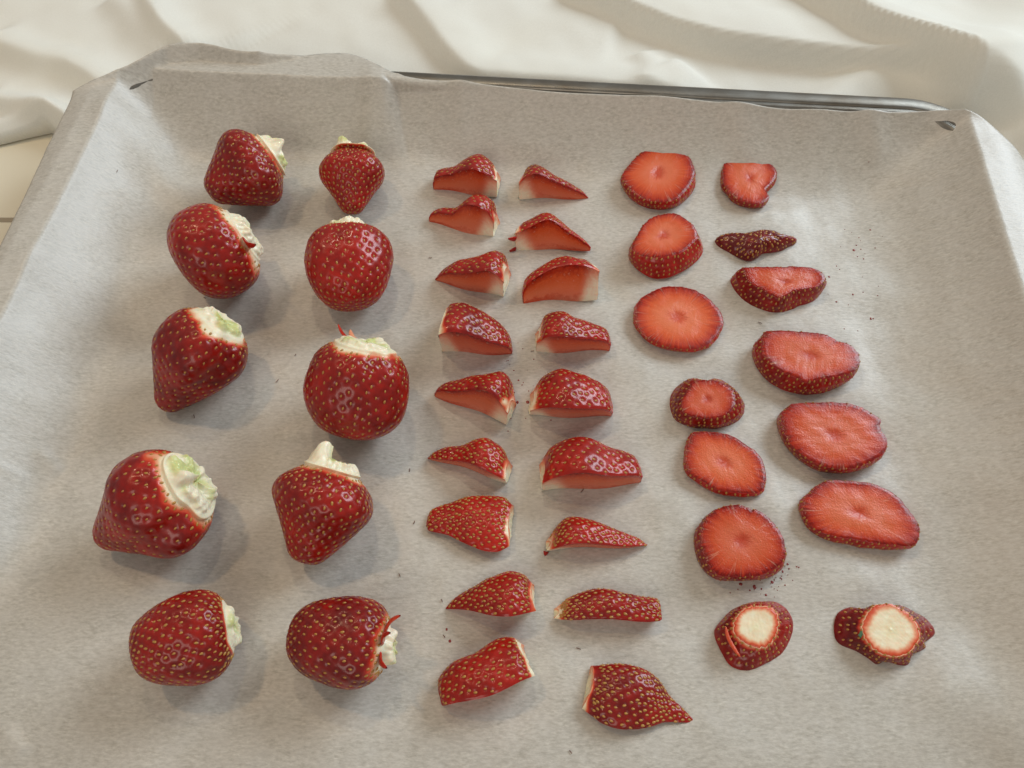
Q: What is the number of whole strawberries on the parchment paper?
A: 10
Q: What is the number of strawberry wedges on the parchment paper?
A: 18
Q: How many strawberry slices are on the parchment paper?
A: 14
